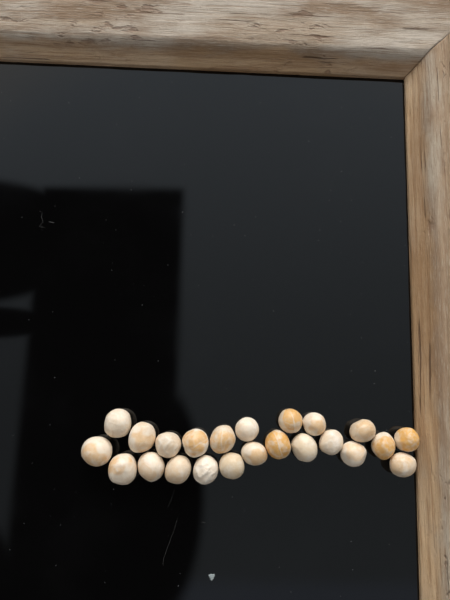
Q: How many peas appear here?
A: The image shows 23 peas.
